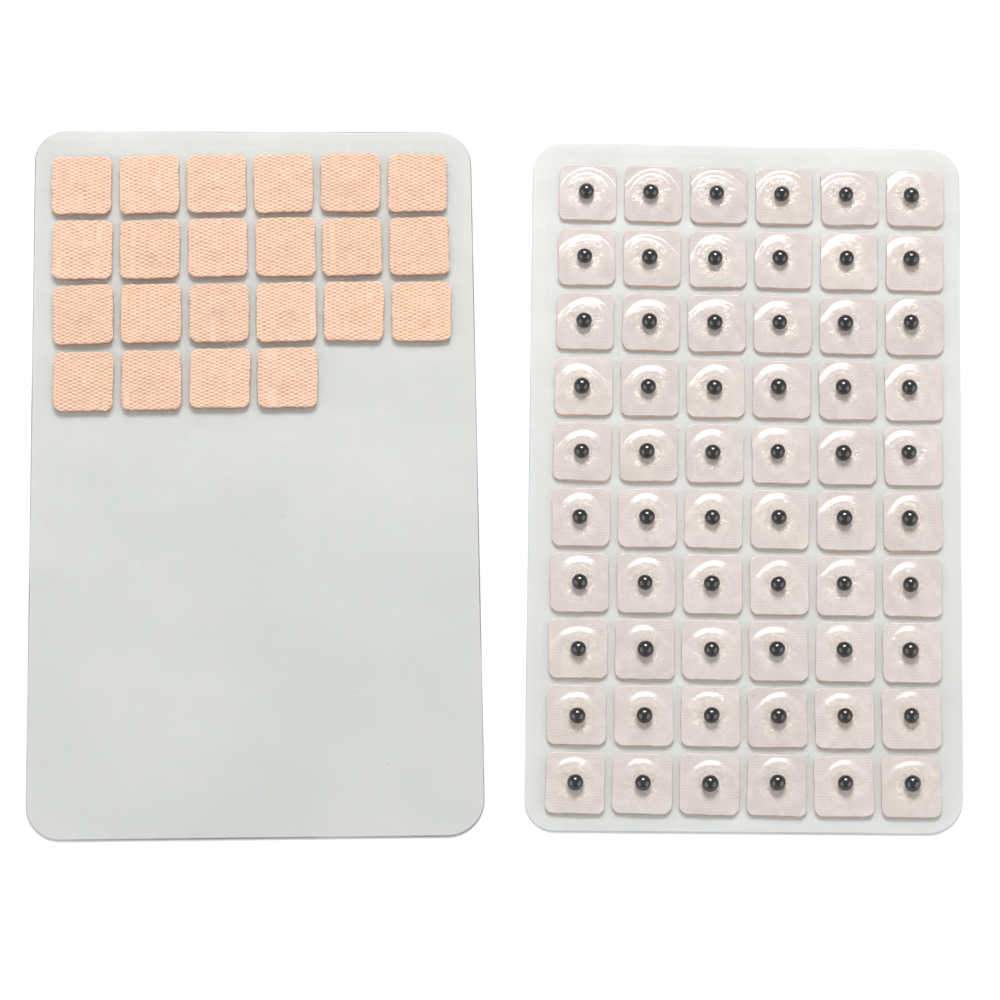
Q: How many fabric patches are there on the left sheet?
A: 22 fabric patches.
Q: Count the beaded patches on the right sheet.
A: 60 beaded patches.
